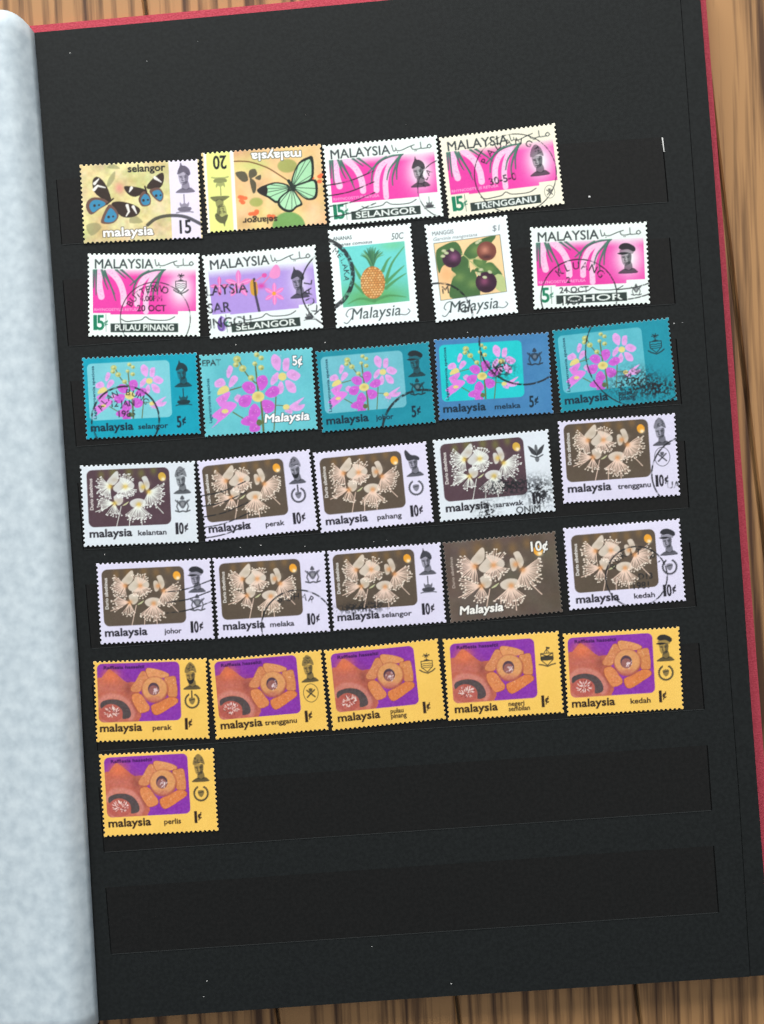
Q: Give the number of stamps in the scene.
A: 30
